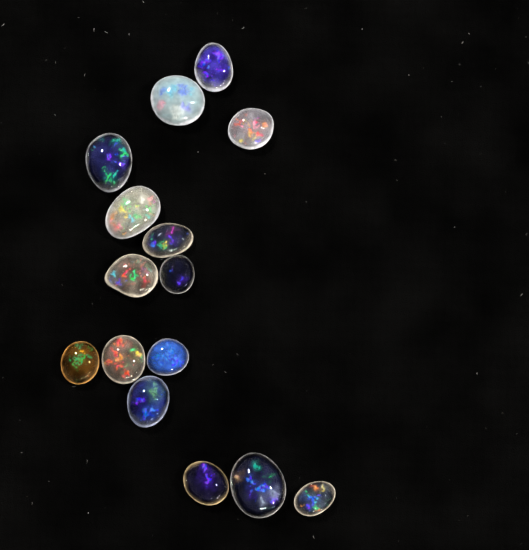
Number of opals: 15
